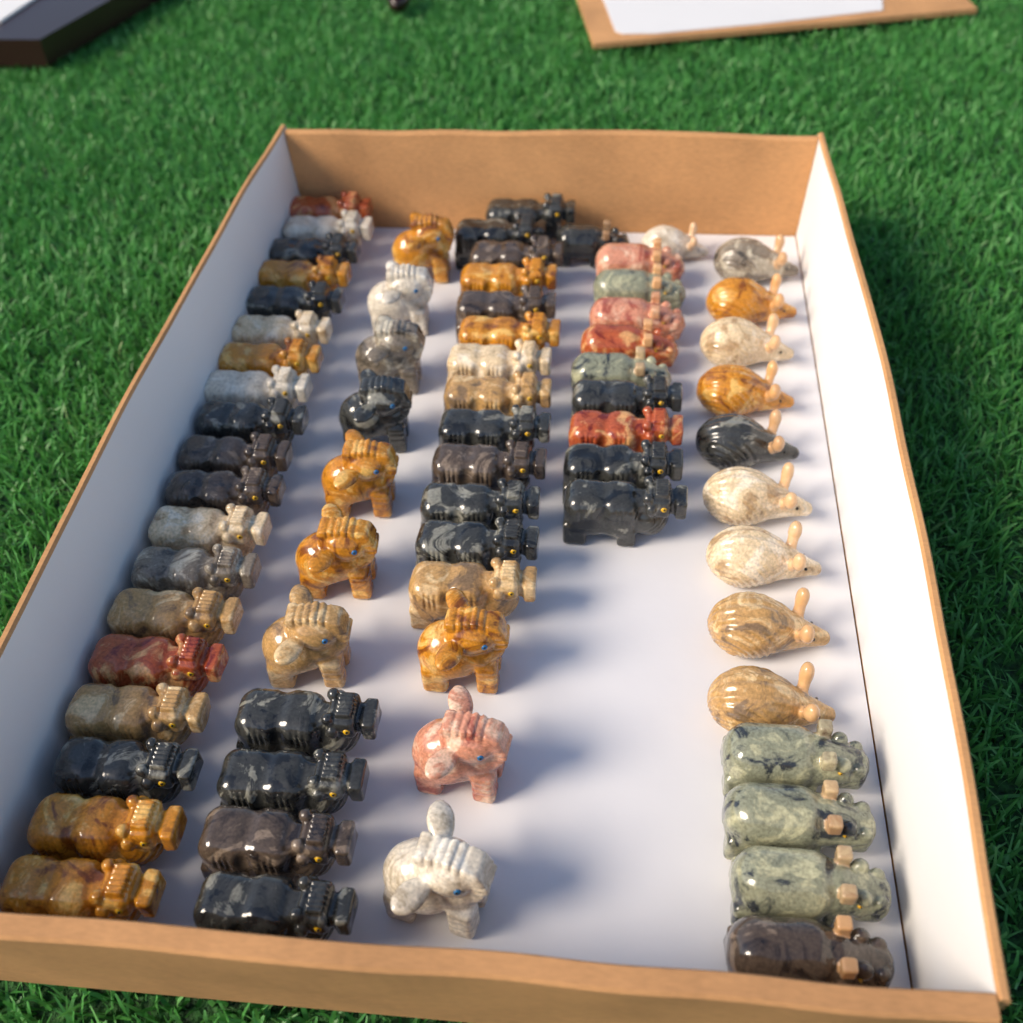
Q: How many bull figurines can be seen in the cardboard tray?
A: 40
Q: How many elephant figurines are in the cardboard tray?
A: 10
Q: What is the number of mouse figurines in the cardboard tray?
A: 10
